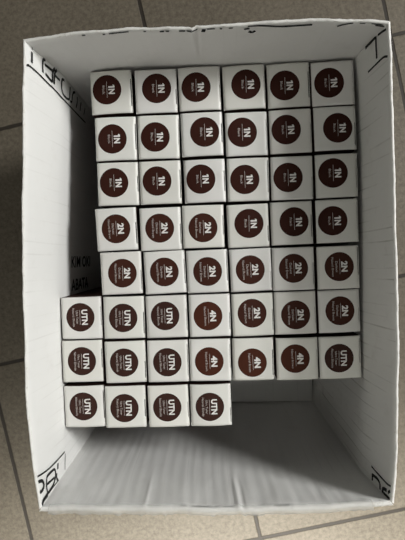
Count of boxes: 48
